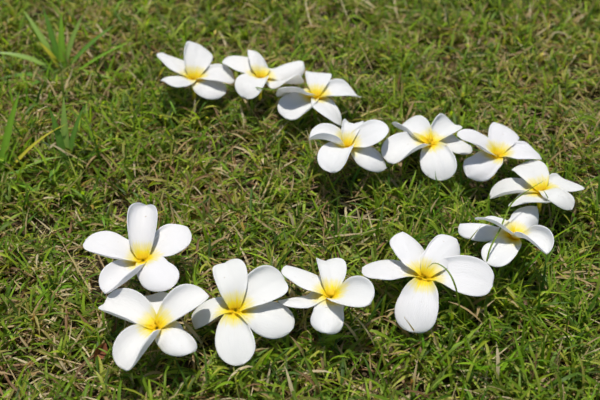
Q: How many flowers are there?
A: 13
